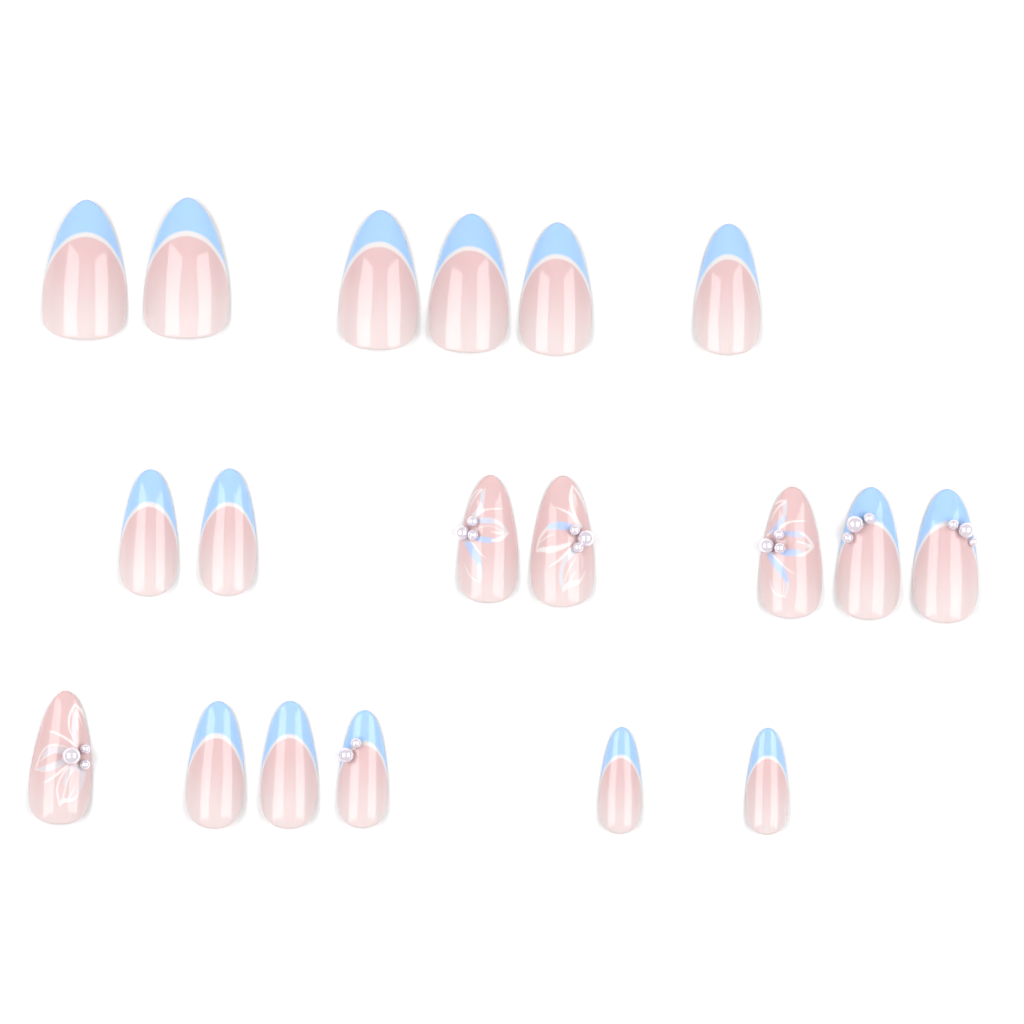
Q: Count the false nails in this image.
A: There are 19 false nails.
